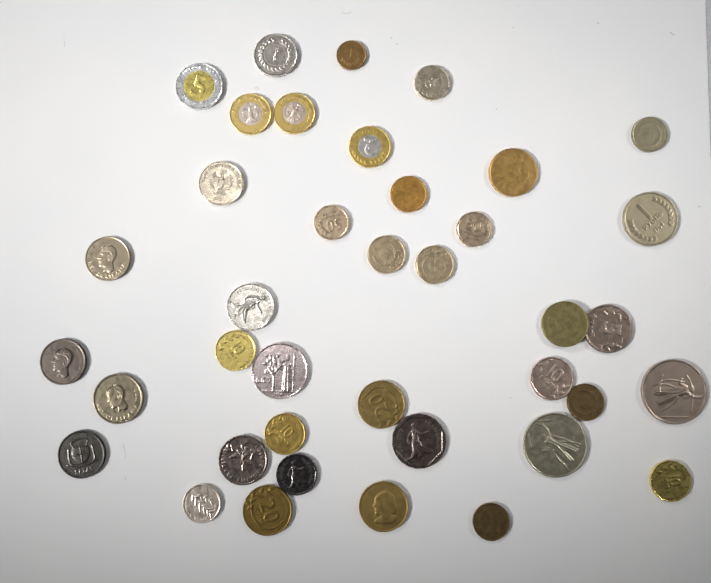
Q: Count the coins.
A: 39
